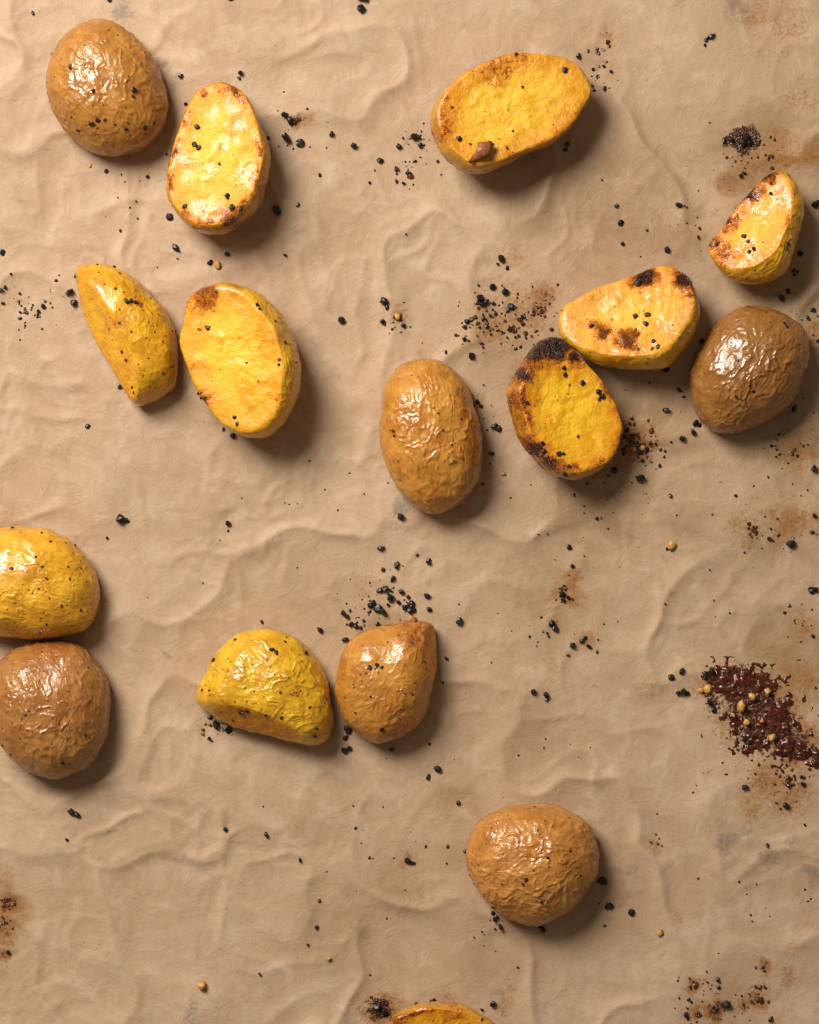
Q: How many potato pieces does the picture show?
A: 16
